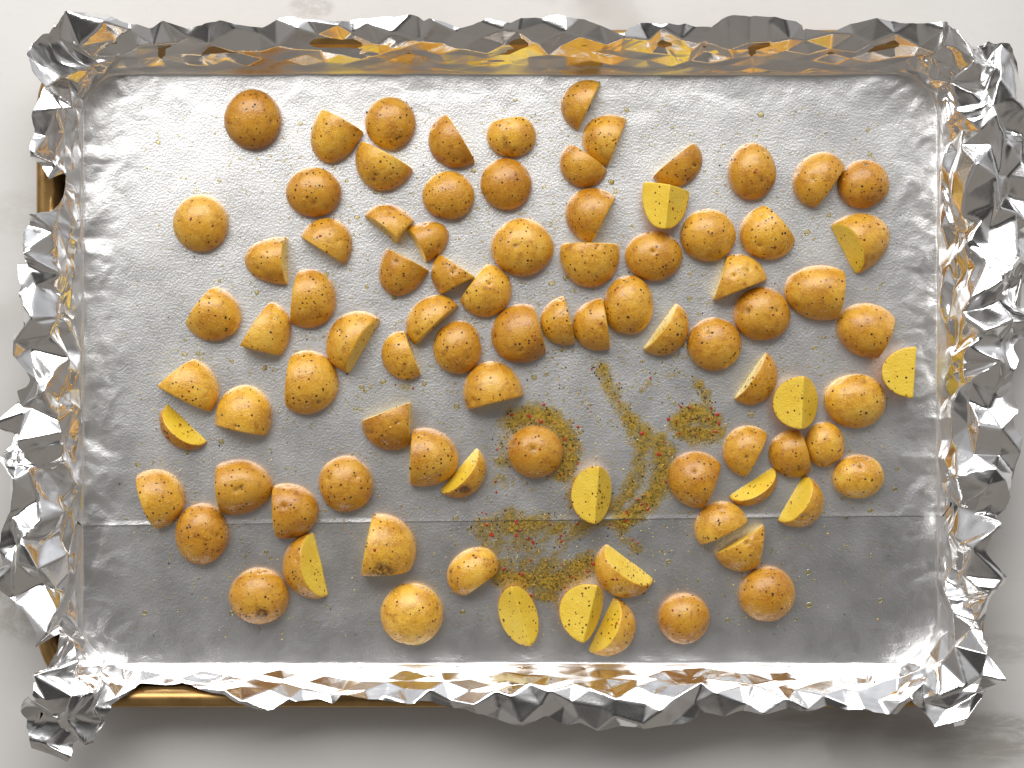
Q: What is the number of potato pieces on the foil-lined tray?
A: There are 88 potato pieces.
